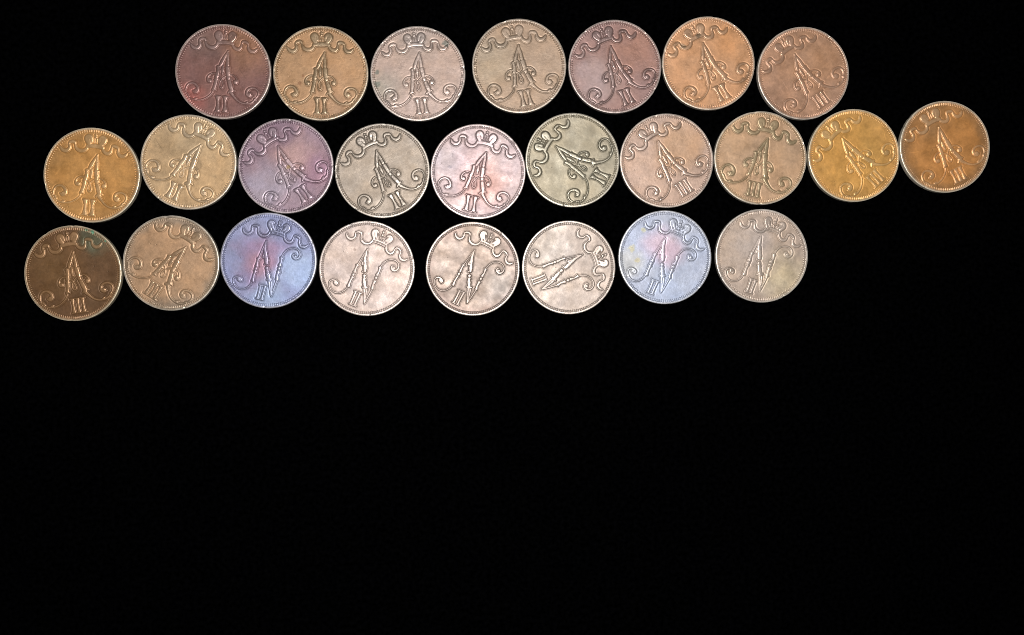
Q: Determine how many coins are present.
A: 25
